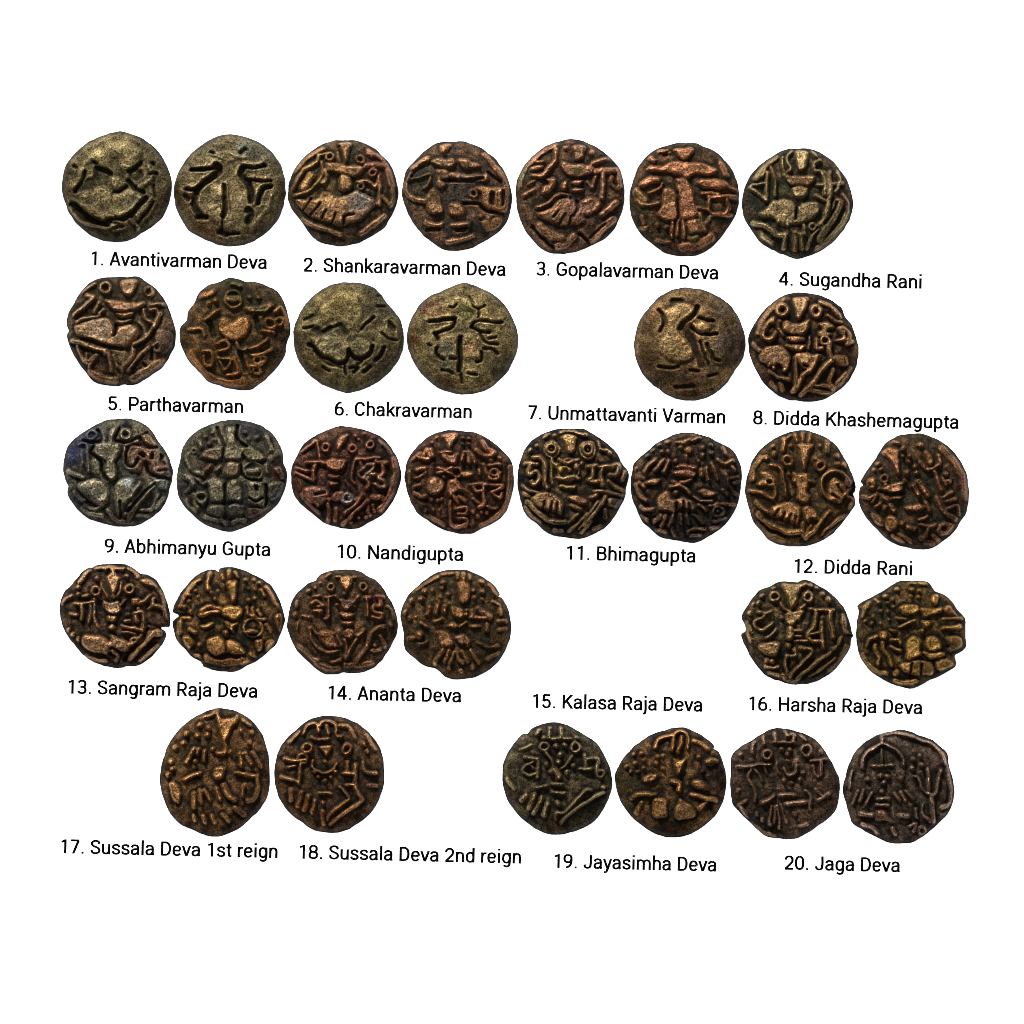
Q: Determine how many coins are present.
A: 33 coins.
